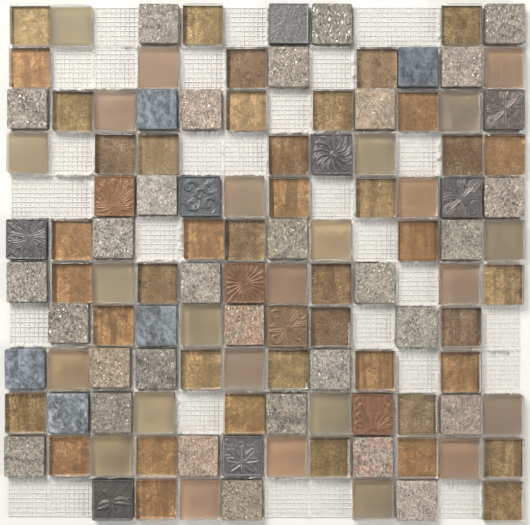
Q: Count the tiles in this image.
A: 114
